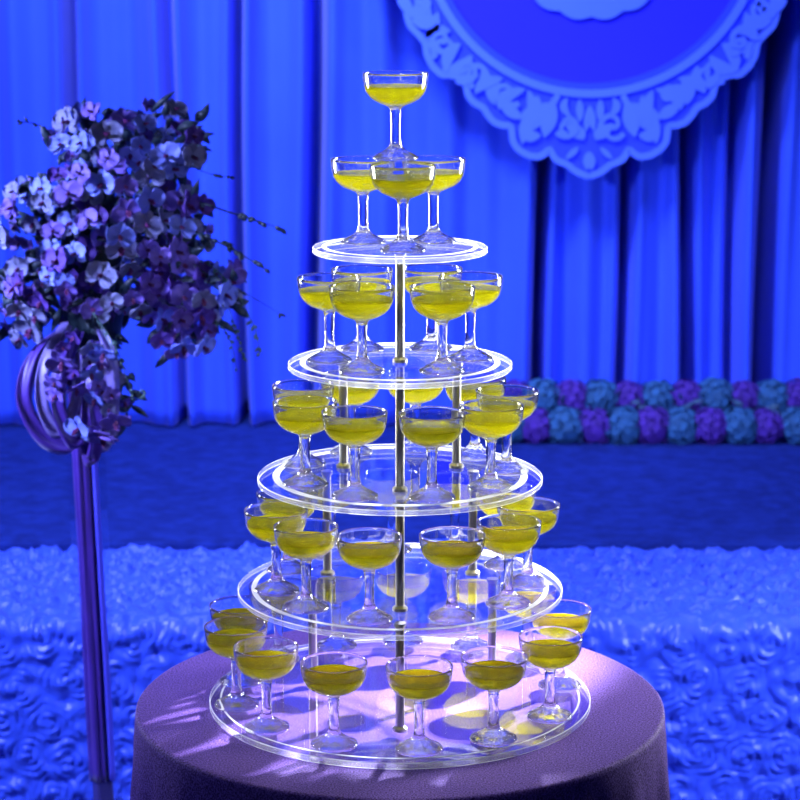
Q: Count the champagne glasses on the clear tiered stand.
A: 43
